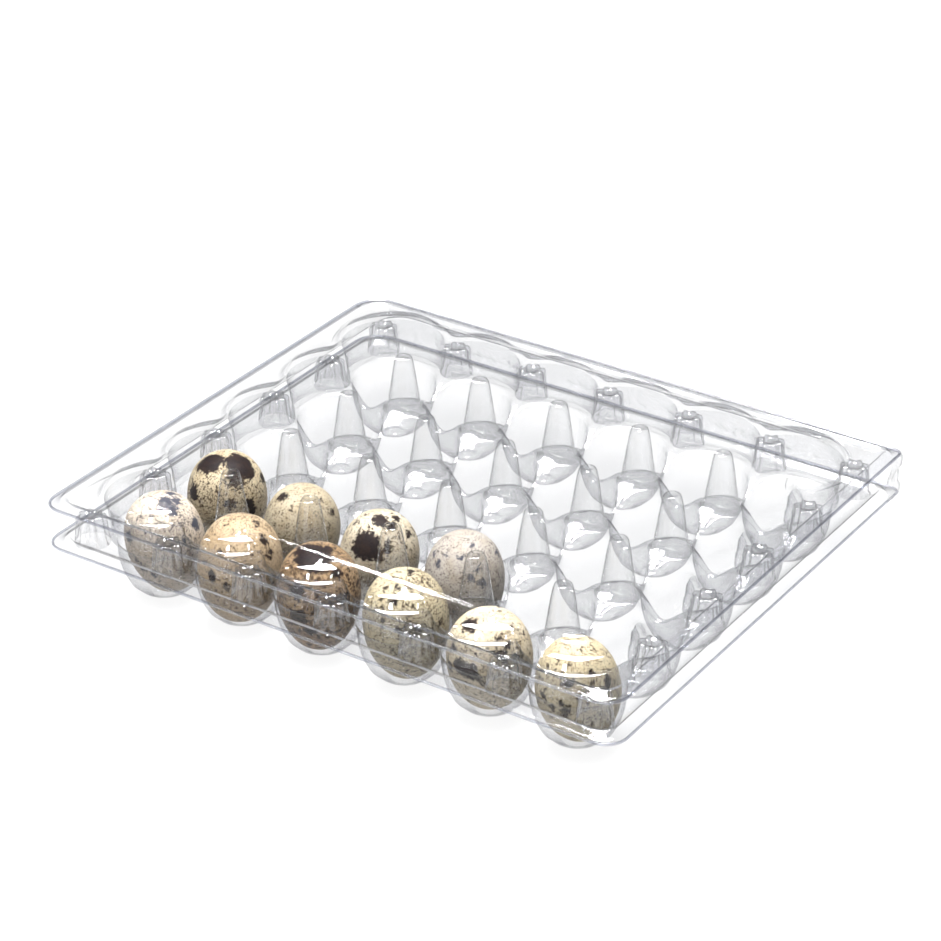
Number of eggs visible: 10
